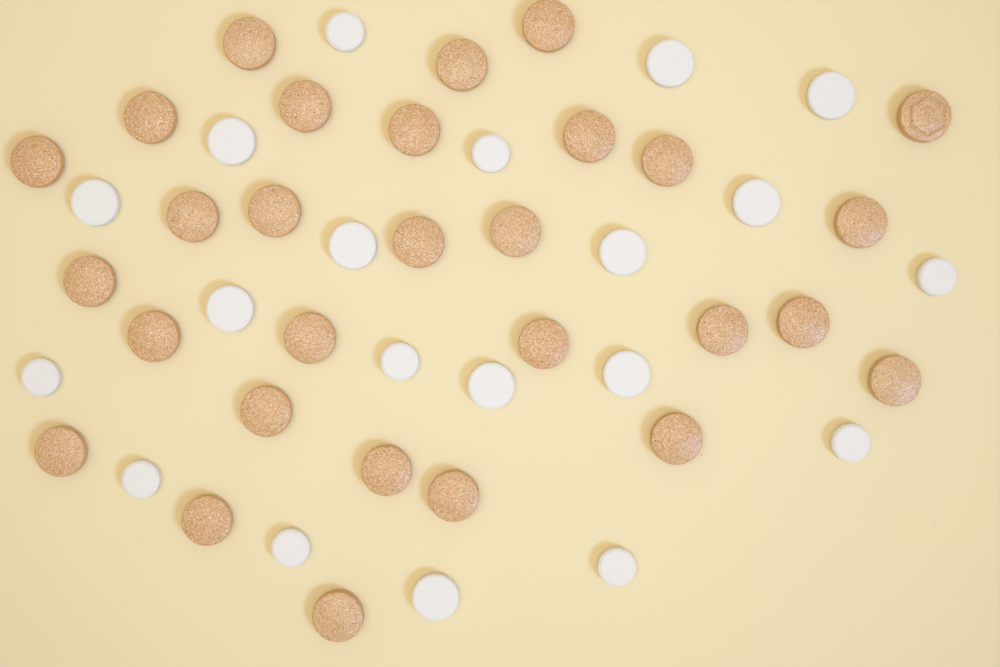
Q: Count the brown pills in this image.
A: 29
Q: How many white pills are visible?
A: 20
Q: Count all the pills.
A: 49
